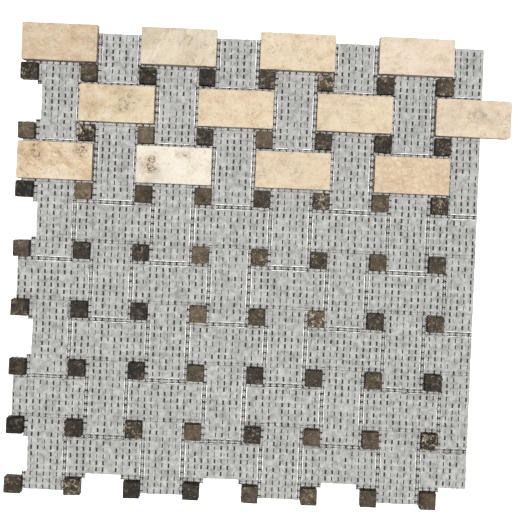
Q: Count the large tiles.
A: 12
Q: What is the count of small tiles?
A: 64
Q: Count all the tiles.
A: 76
